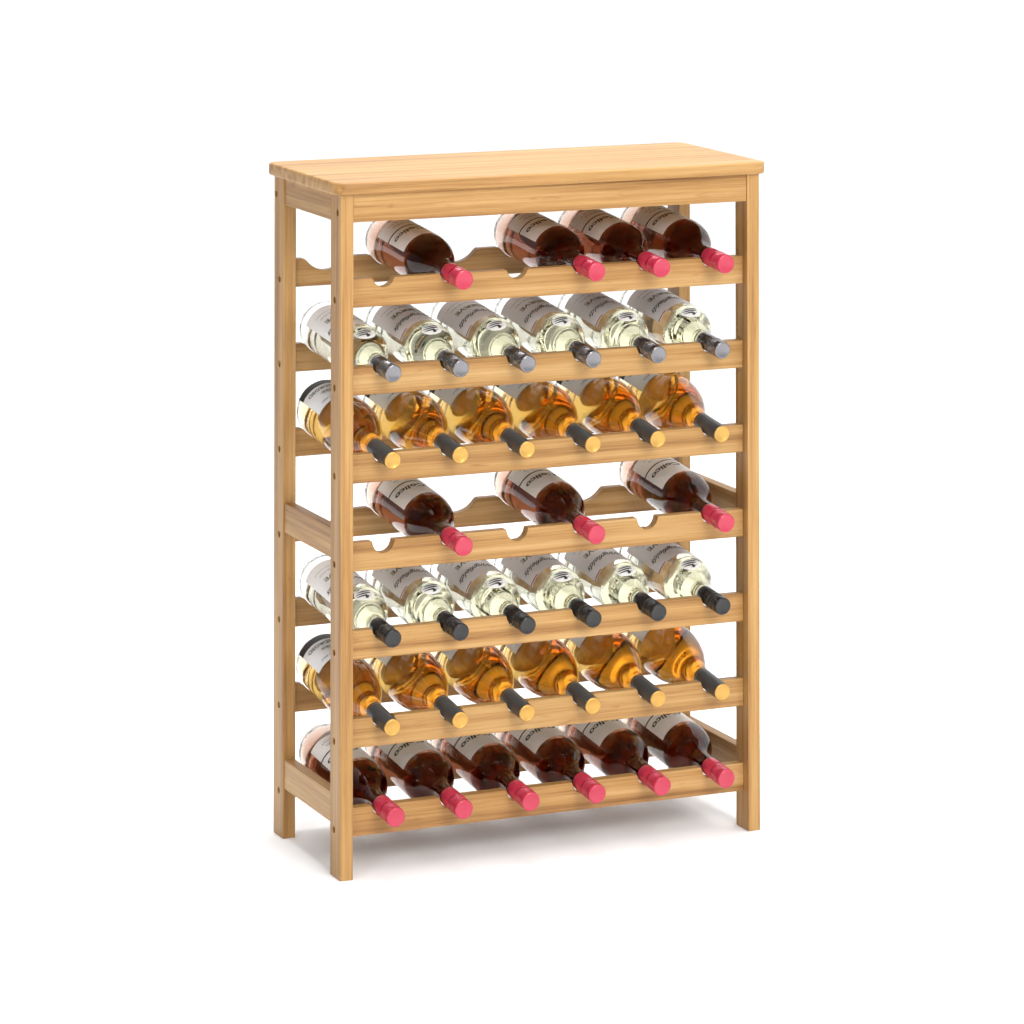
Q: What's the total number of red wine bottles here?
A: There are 13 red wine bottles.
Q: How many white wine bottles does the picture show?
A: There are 12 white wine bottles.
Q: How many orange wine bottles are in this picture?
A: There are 12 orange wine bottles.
